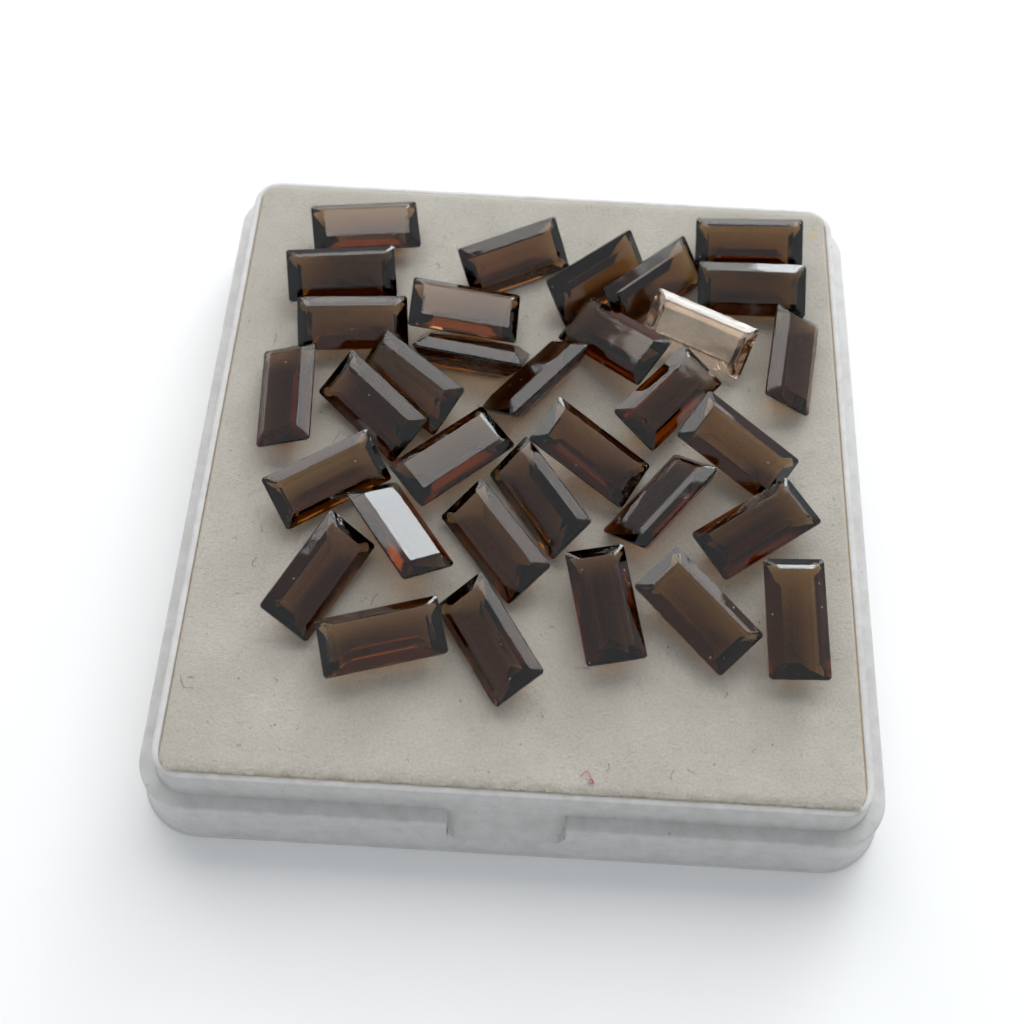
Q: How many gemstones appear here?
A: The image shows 33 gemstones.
